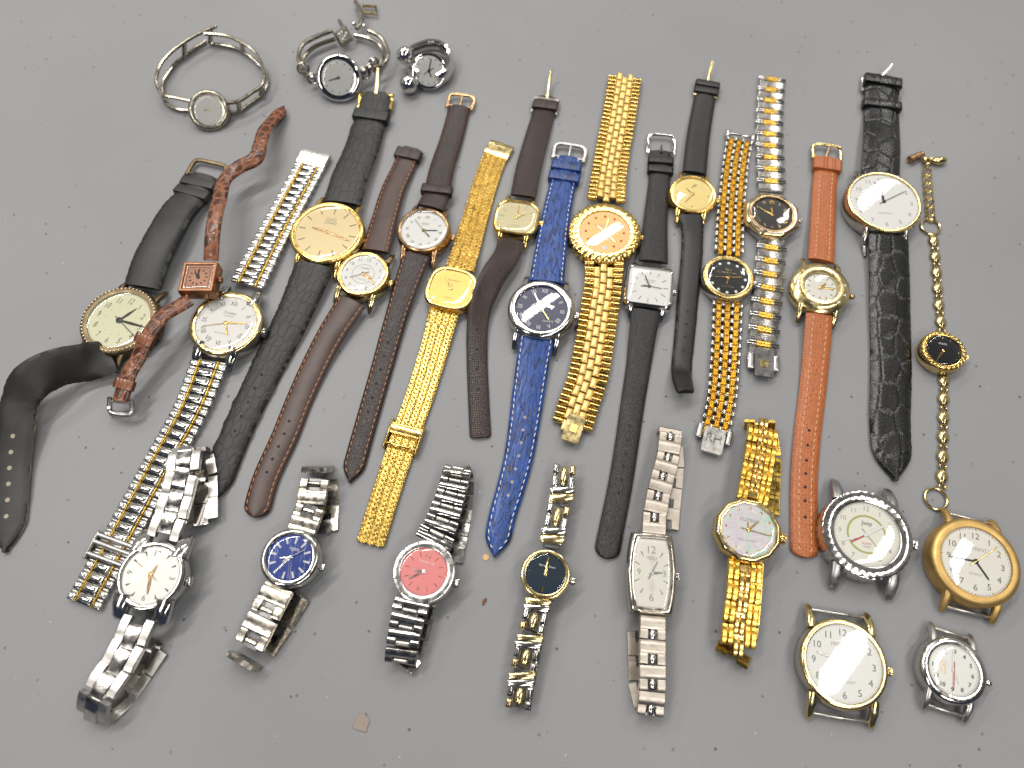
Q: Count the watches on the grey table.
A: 30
